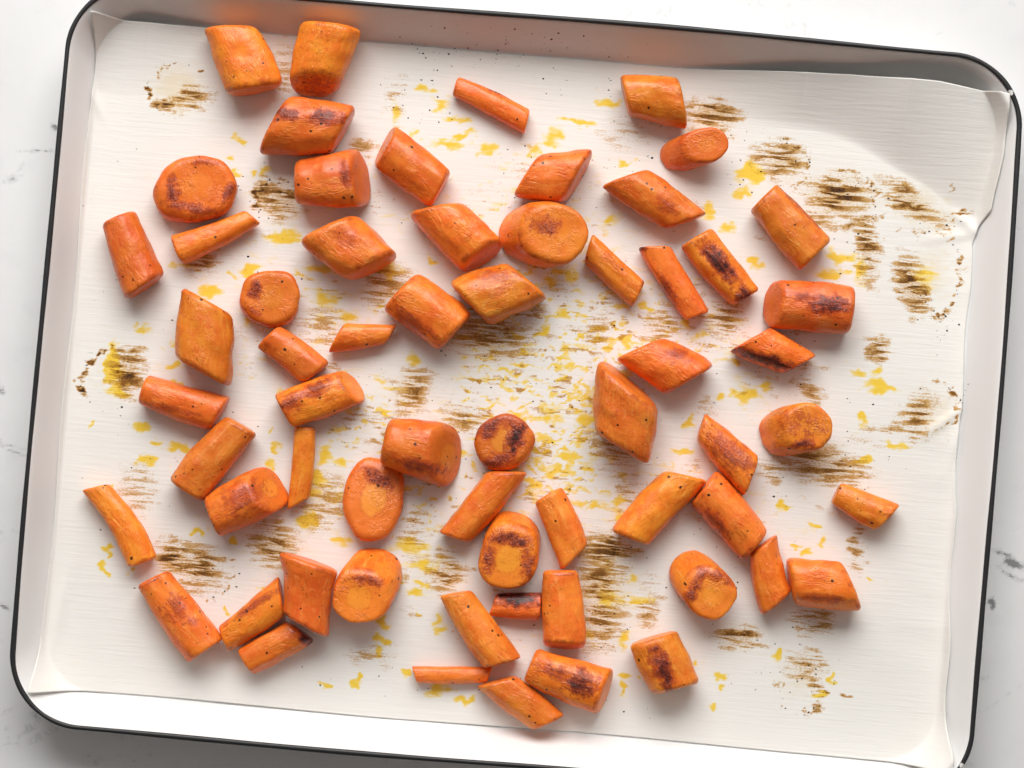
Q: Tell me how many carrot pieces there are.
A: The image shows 62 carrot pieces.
